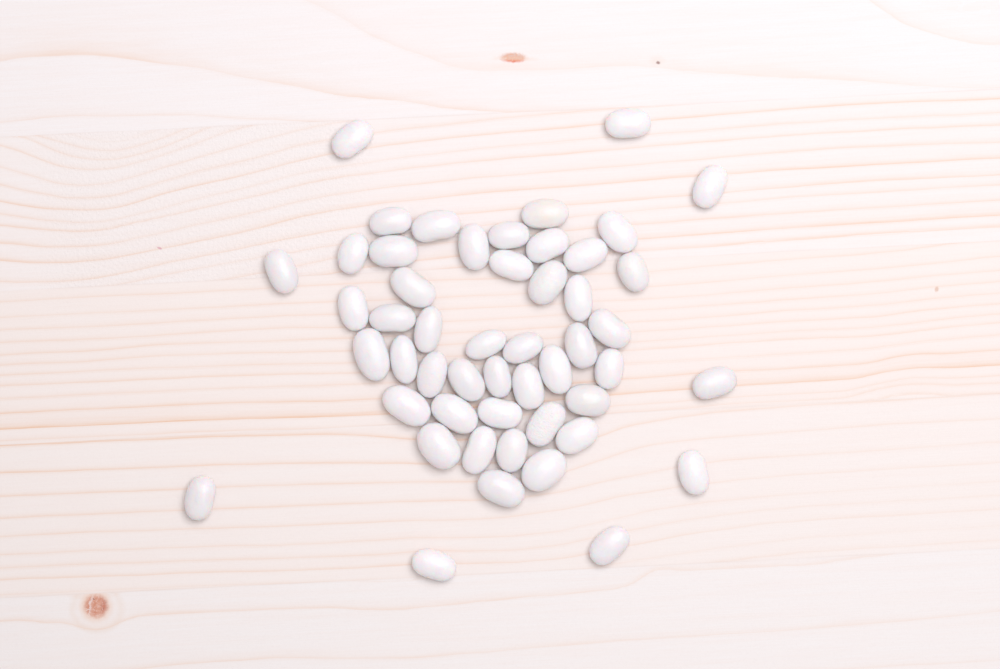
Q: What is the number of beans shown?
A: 50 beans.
